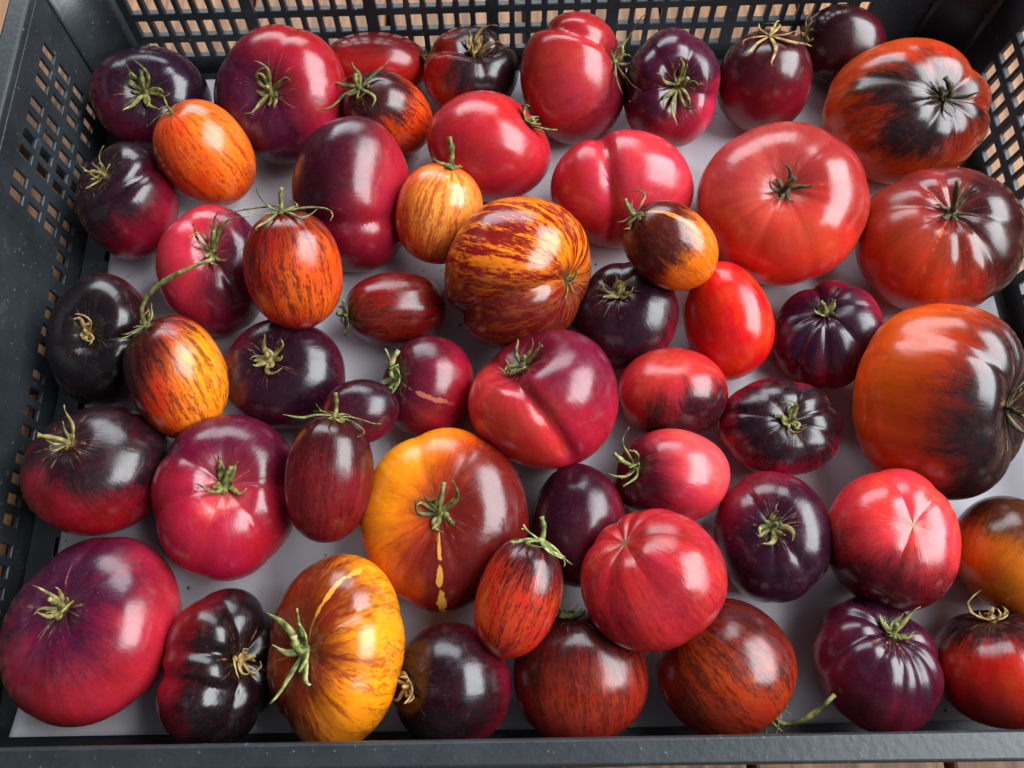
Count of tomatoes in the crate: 54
